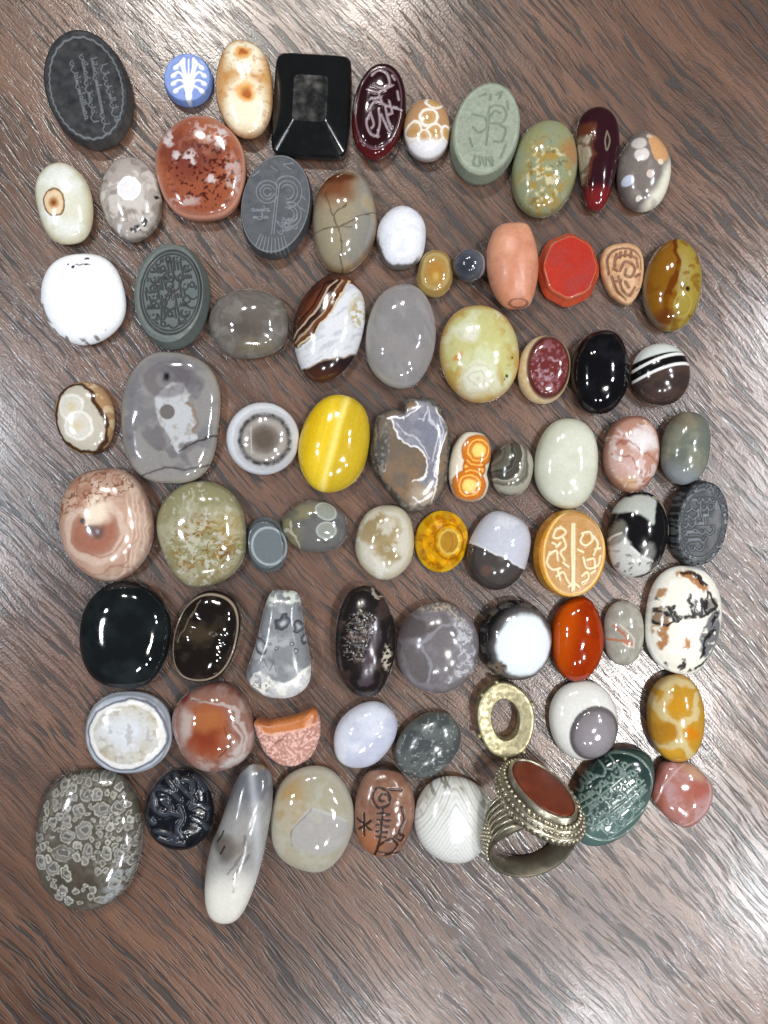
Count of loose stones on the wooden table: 75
